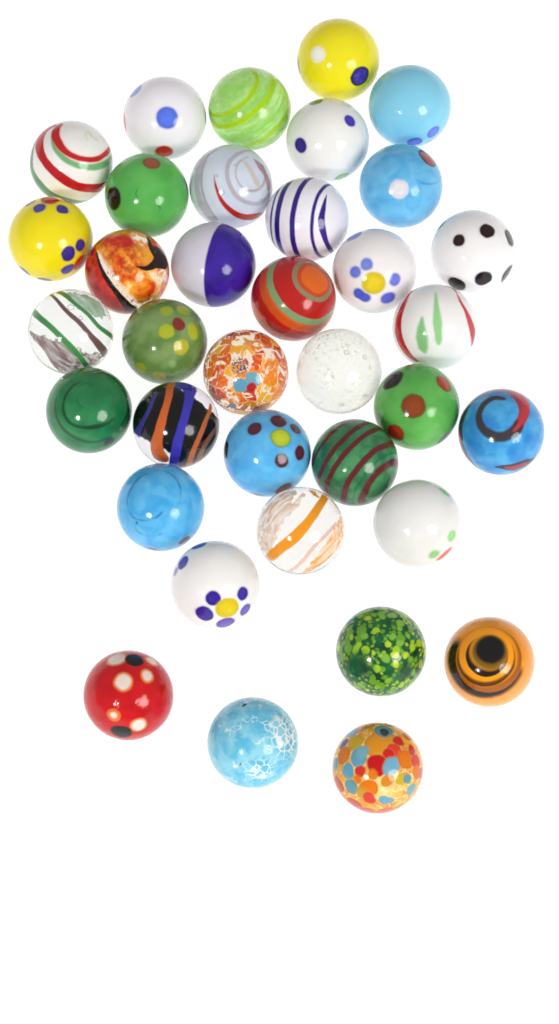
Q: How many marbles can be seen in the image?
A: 36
